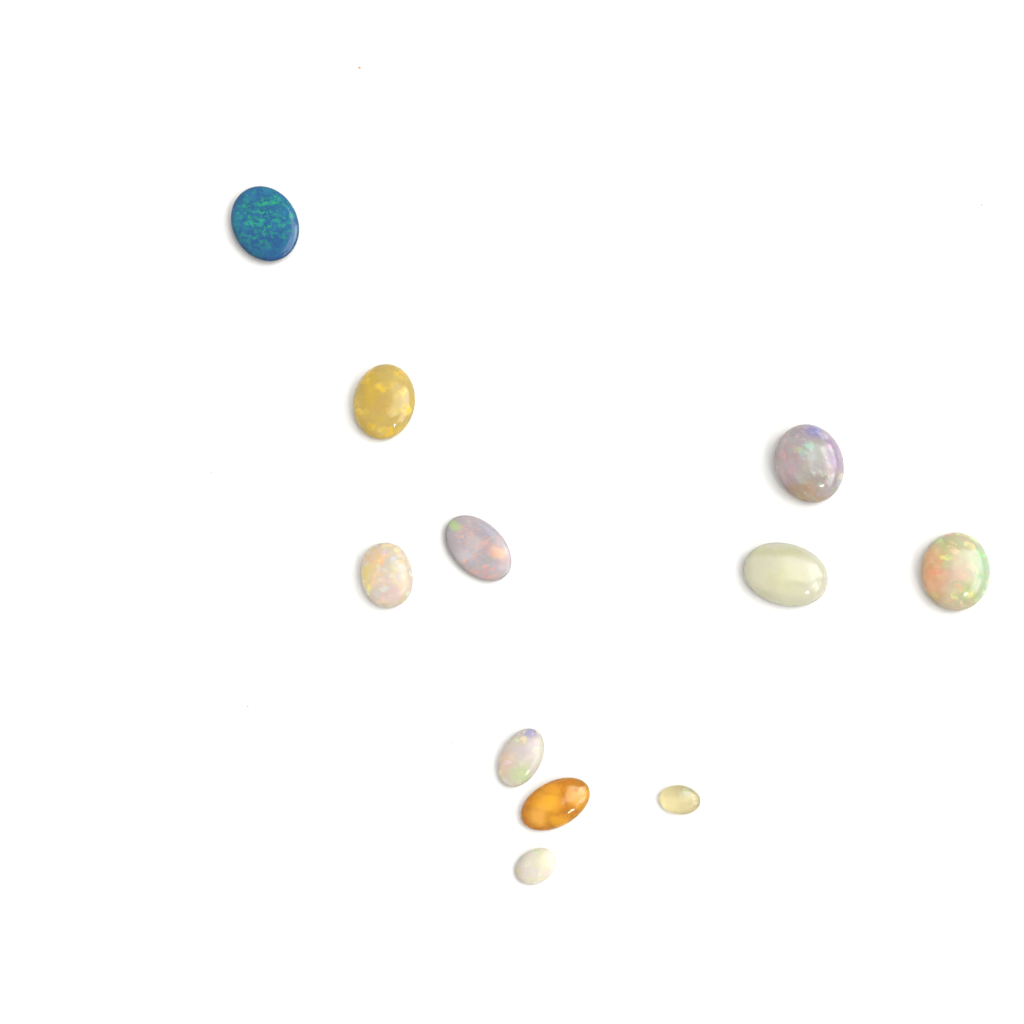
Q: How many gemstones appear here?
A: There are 11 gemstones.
